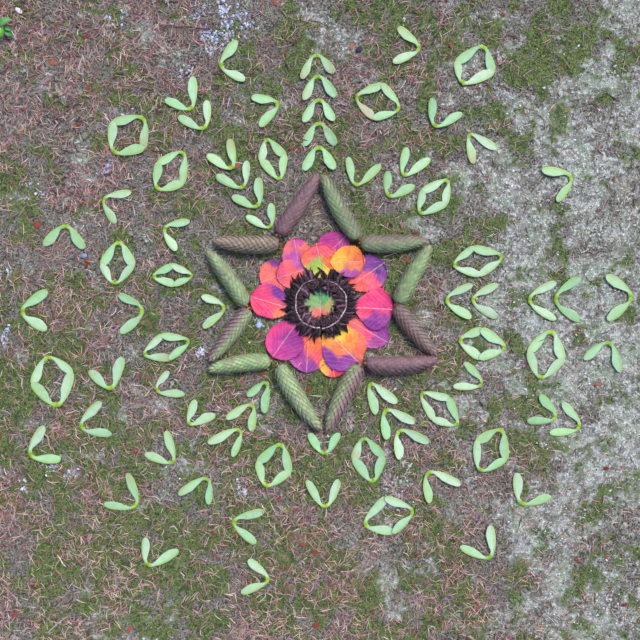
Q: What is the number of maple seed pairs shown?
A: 93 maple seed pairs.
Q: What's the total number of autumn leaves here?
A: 15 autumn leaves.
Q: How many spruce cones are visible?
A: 12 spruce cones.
